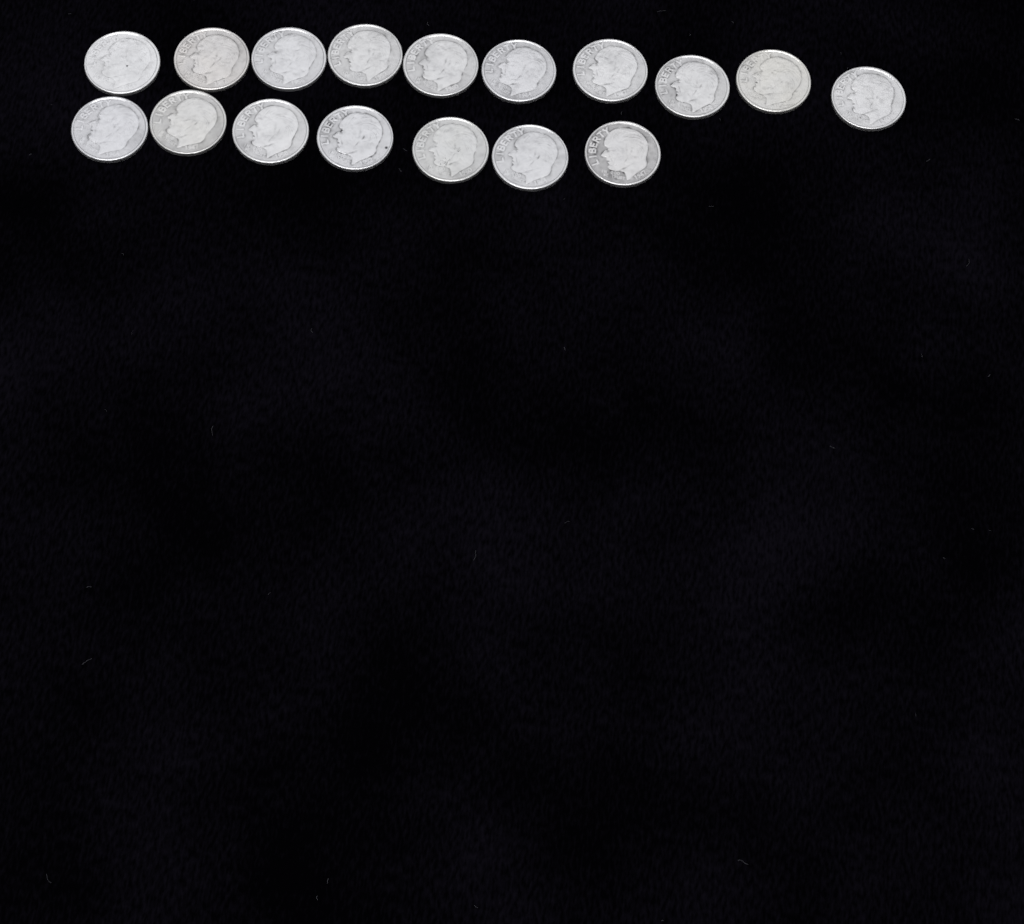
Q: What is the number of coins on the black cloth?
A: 17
